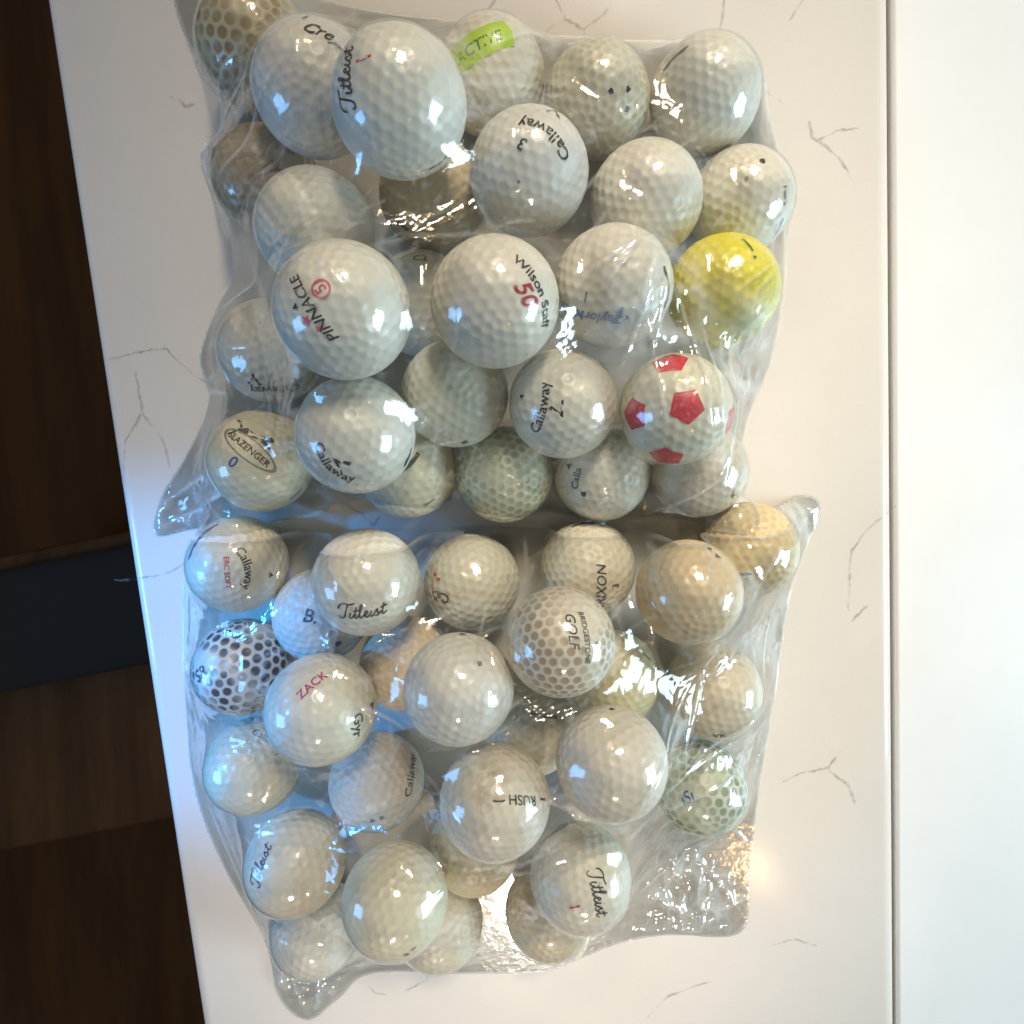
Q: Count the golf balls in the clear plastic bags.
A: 54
